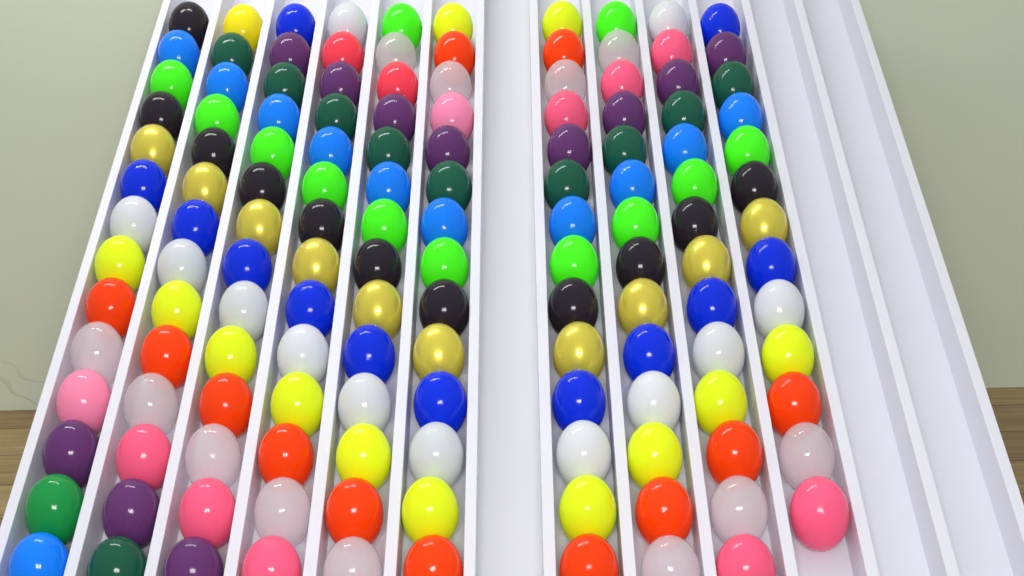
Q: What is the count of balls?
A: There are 139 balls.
